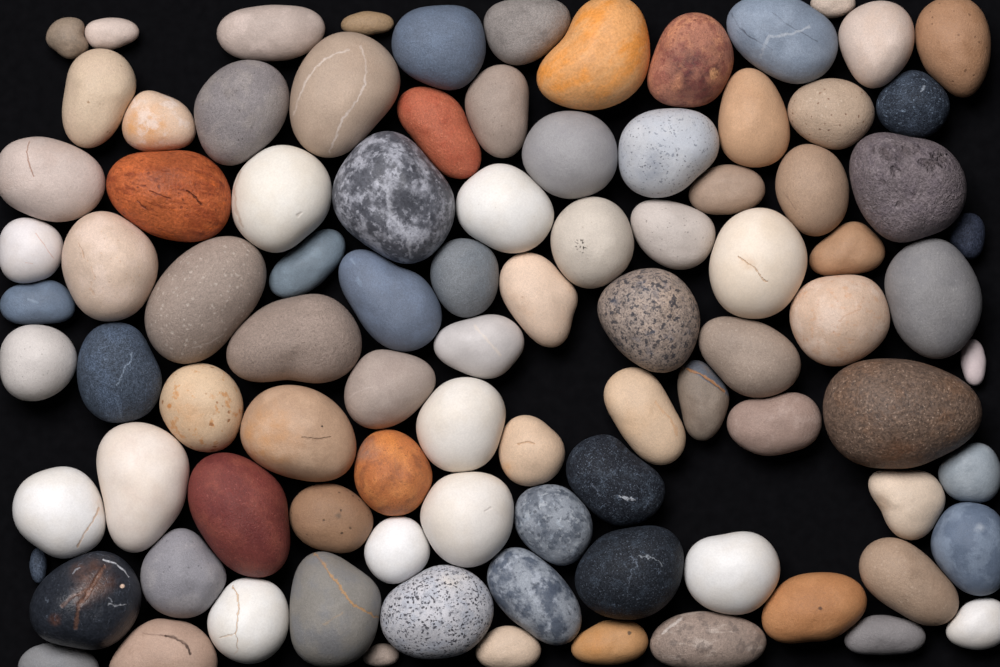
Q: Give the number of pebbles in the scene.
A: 93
